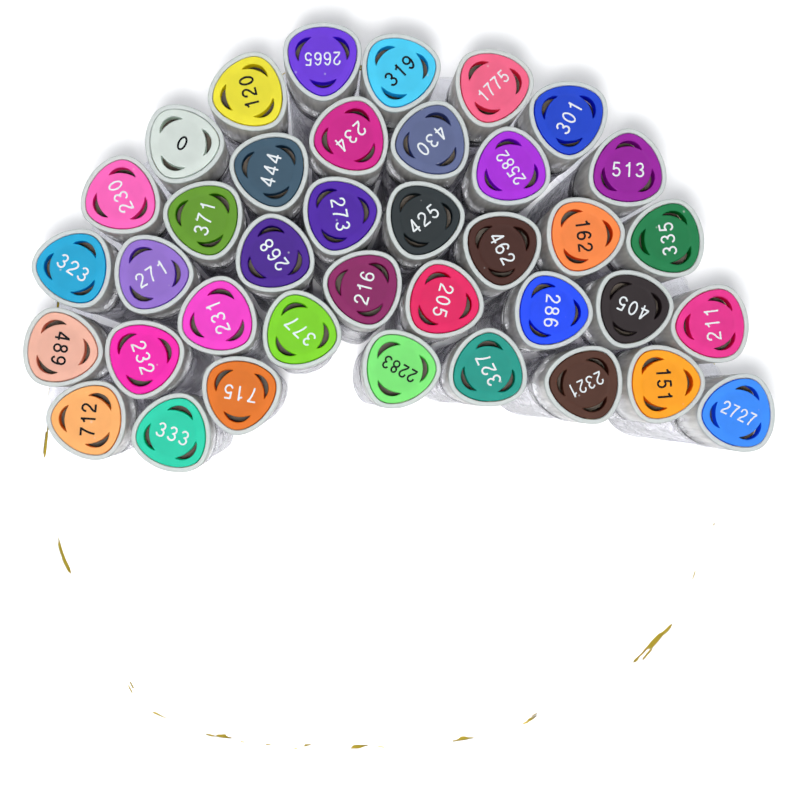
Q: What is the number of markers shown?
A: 38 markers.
